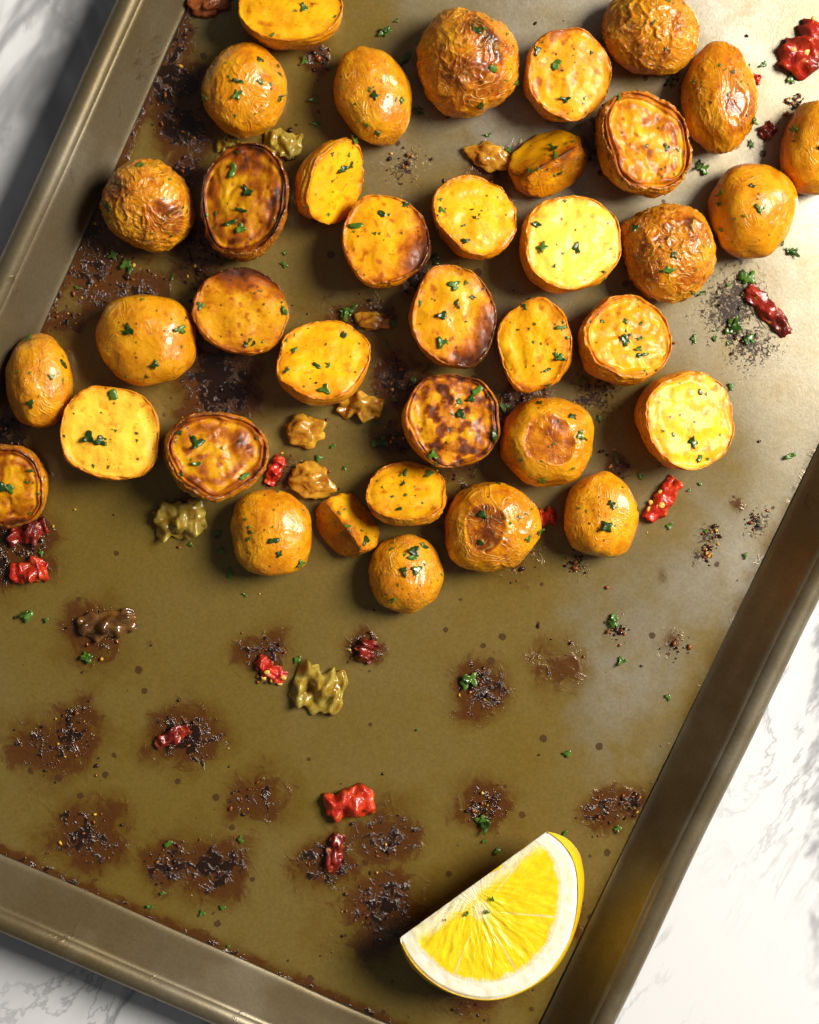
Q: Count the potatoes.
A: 37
